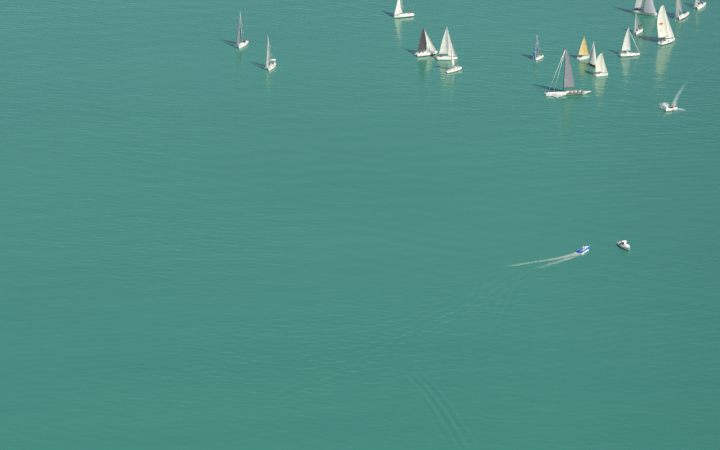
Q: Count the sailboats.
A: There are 17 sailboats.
